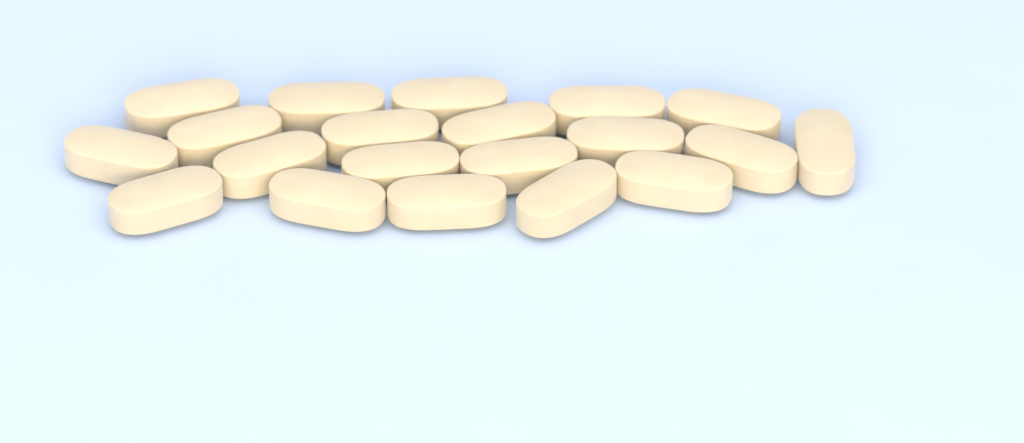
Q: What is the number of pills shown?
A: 20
